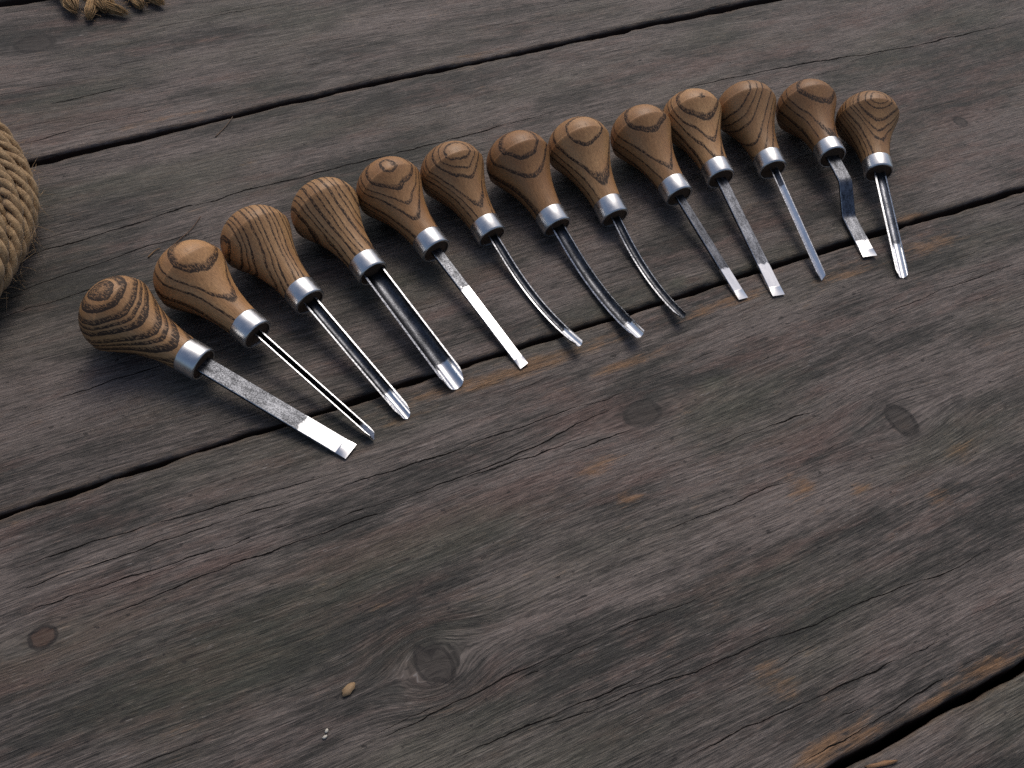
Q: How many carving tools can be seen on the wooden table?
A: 13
